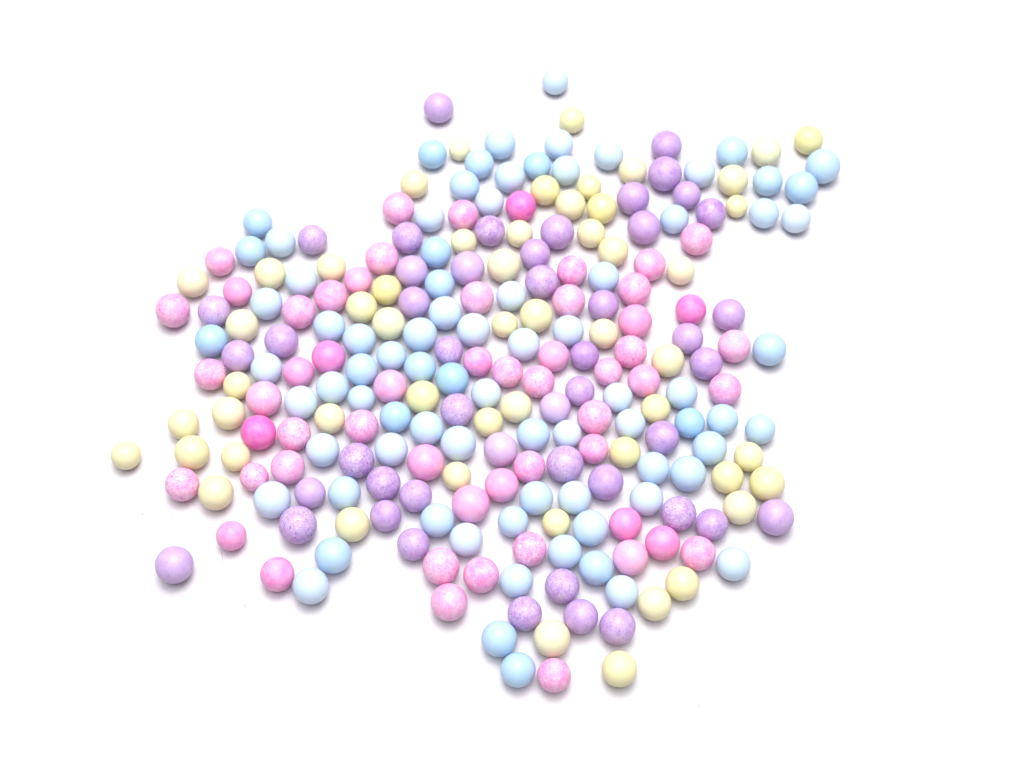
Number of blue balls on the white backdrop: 81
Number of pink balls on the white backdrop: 55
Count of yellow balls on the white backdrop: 53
